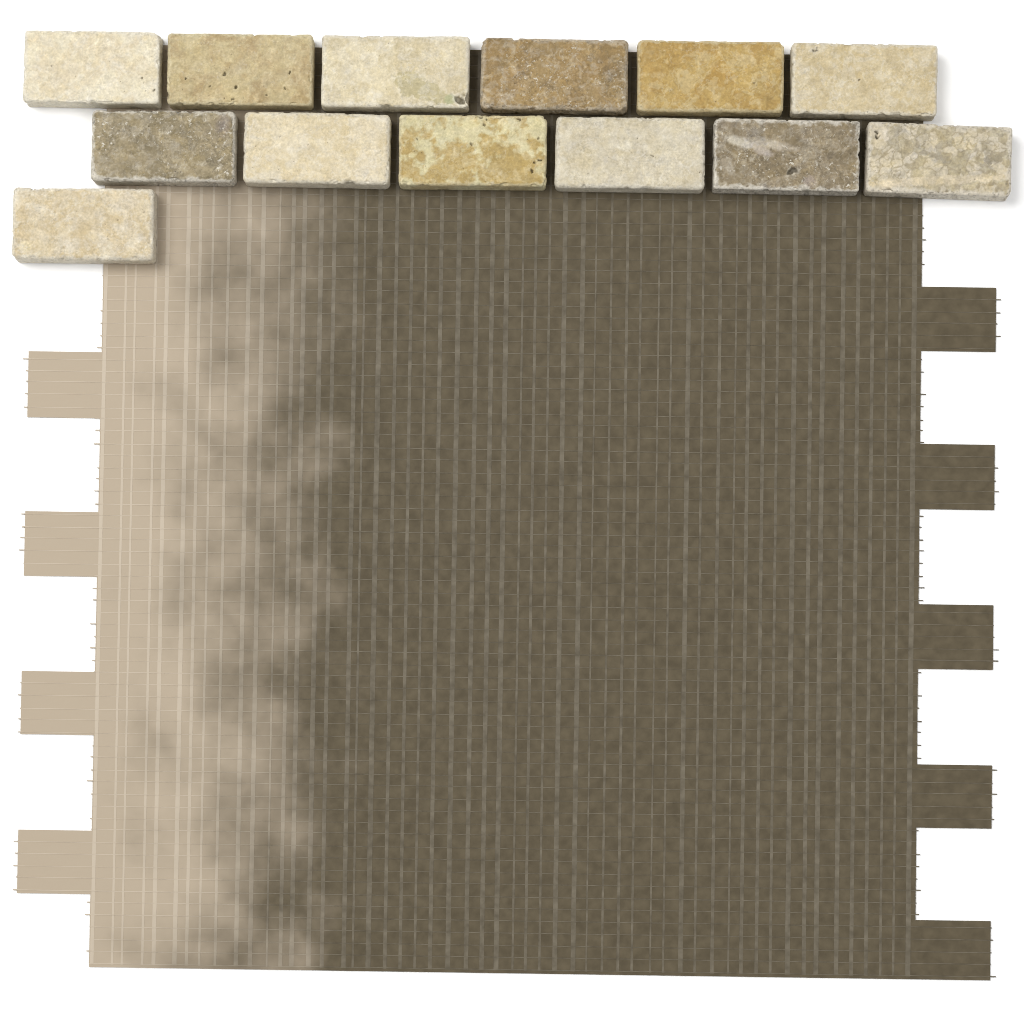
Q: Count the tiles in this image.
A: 13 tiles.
